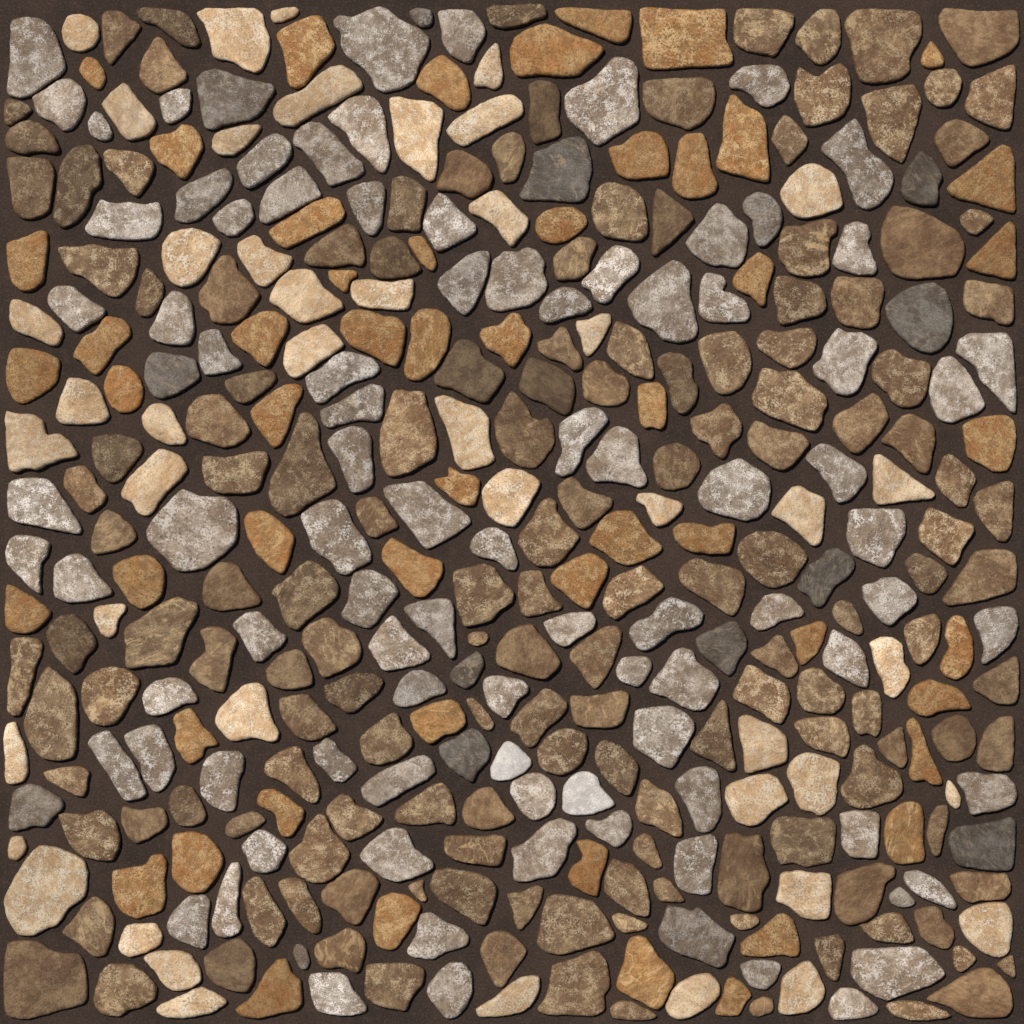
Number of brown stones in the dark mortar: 155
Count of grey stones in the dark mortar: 104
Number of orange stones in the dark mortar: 53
